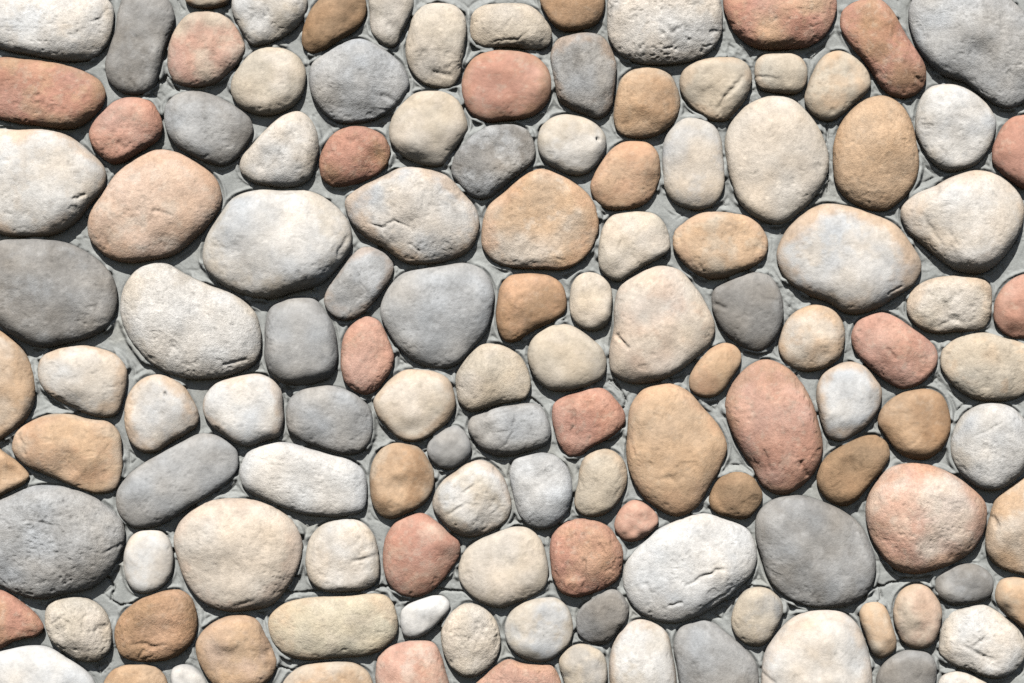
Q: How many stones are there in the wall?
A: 126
